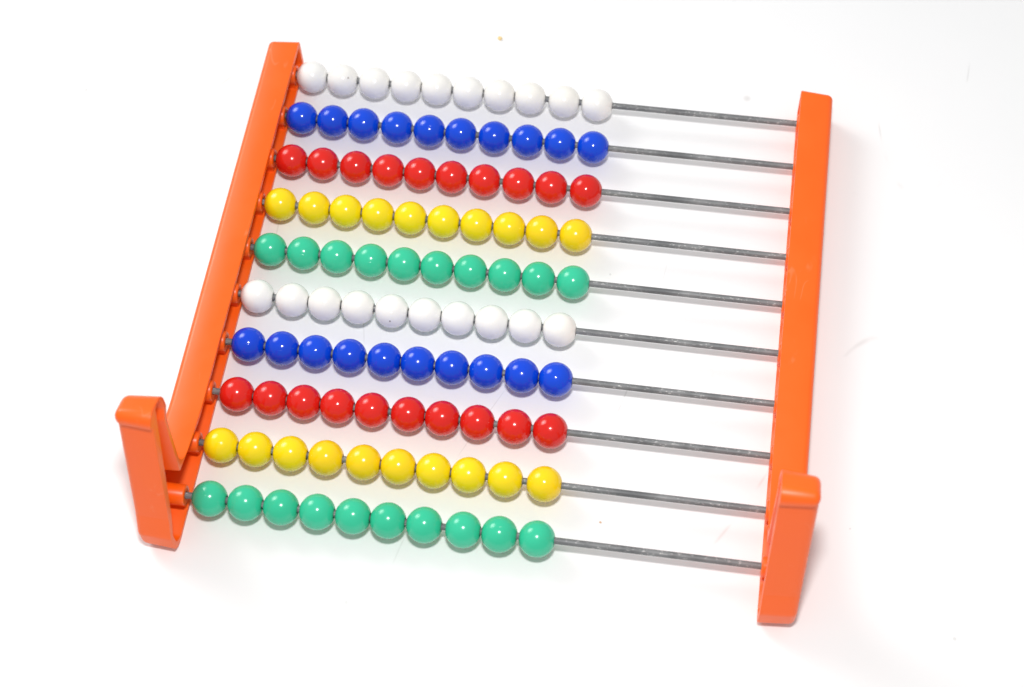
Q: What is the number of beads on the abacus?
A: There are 100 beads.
